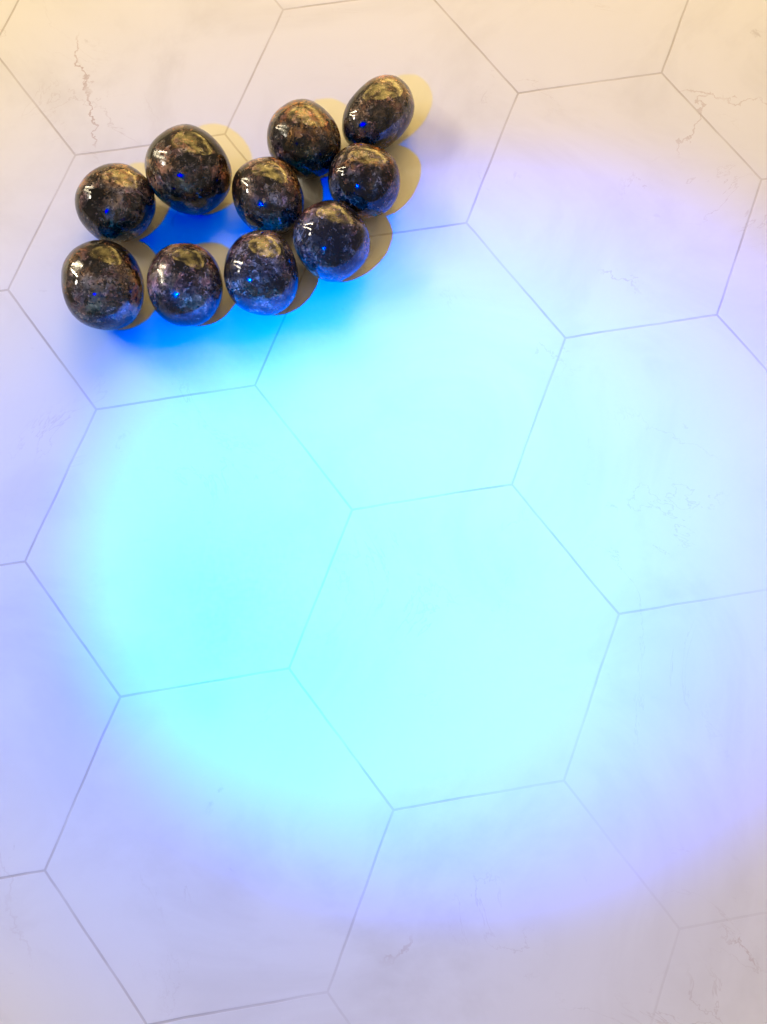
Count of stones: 10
